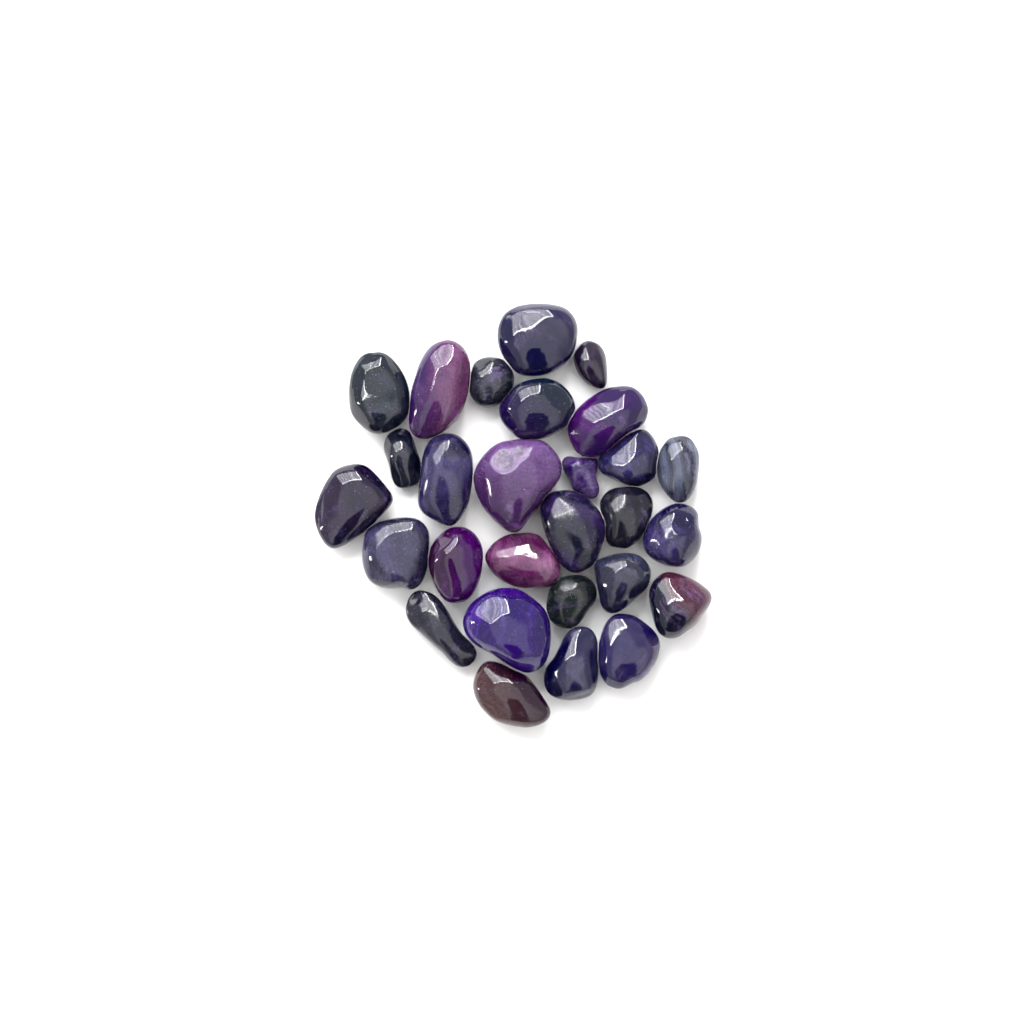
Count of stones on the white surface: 28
